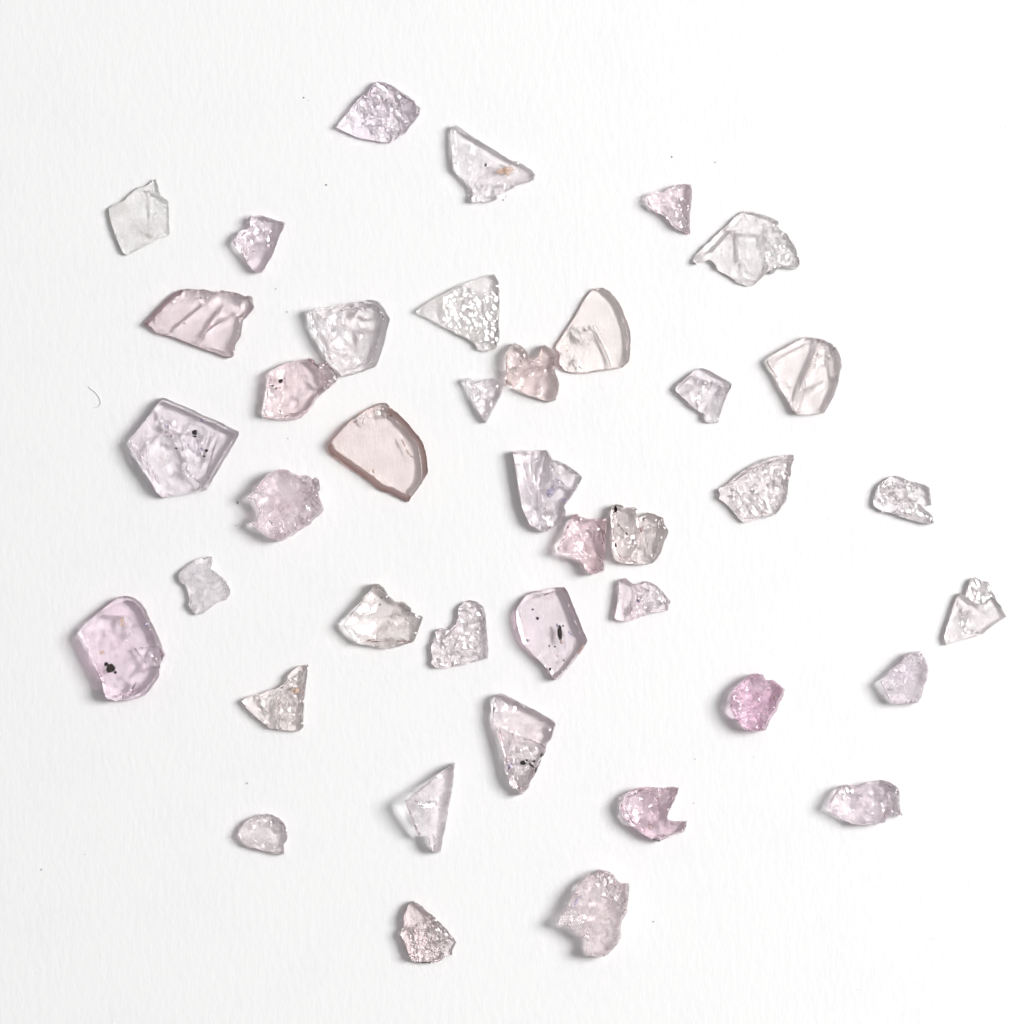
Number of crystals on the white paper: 40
